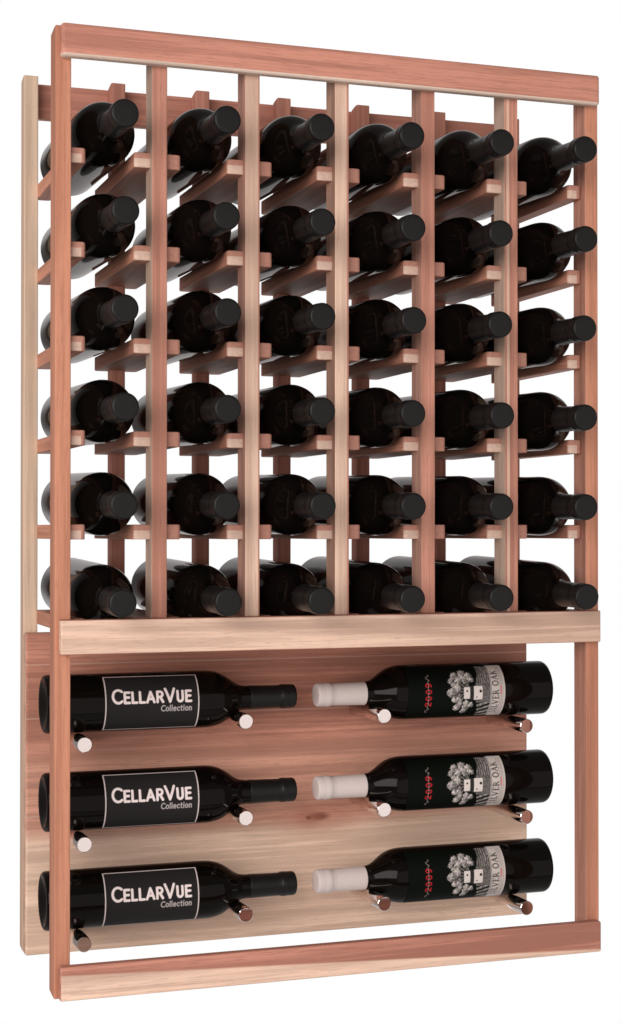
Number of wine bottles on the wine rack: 42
